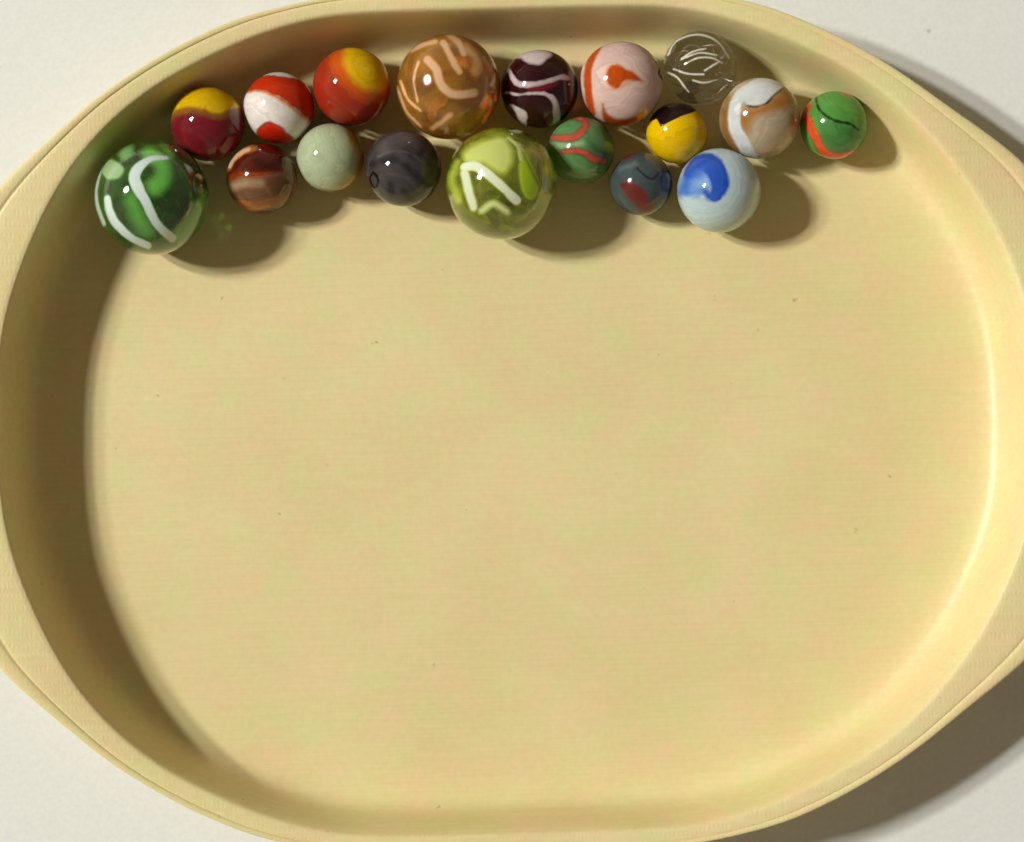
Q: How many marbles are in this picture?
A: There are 18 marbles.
